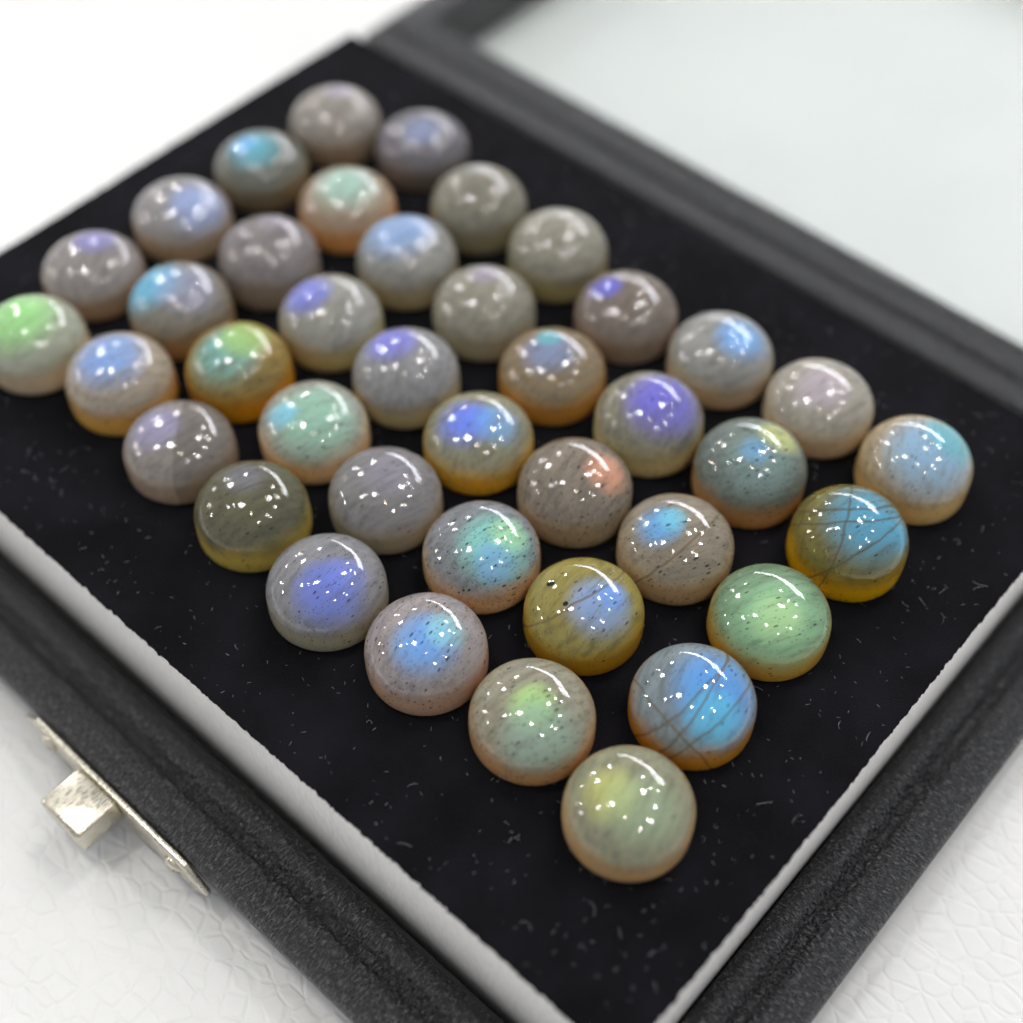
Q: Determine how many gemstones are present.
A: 40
